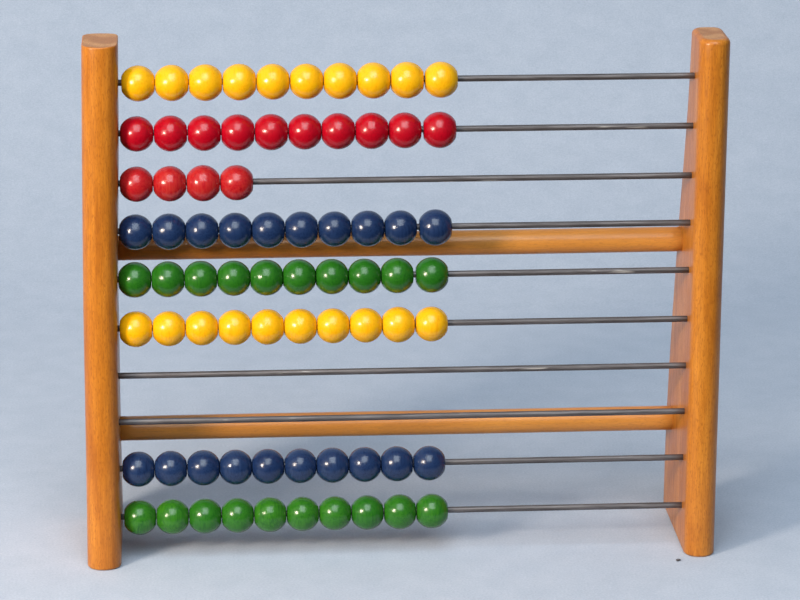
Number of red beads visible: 14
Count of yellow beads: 20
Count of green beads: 20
